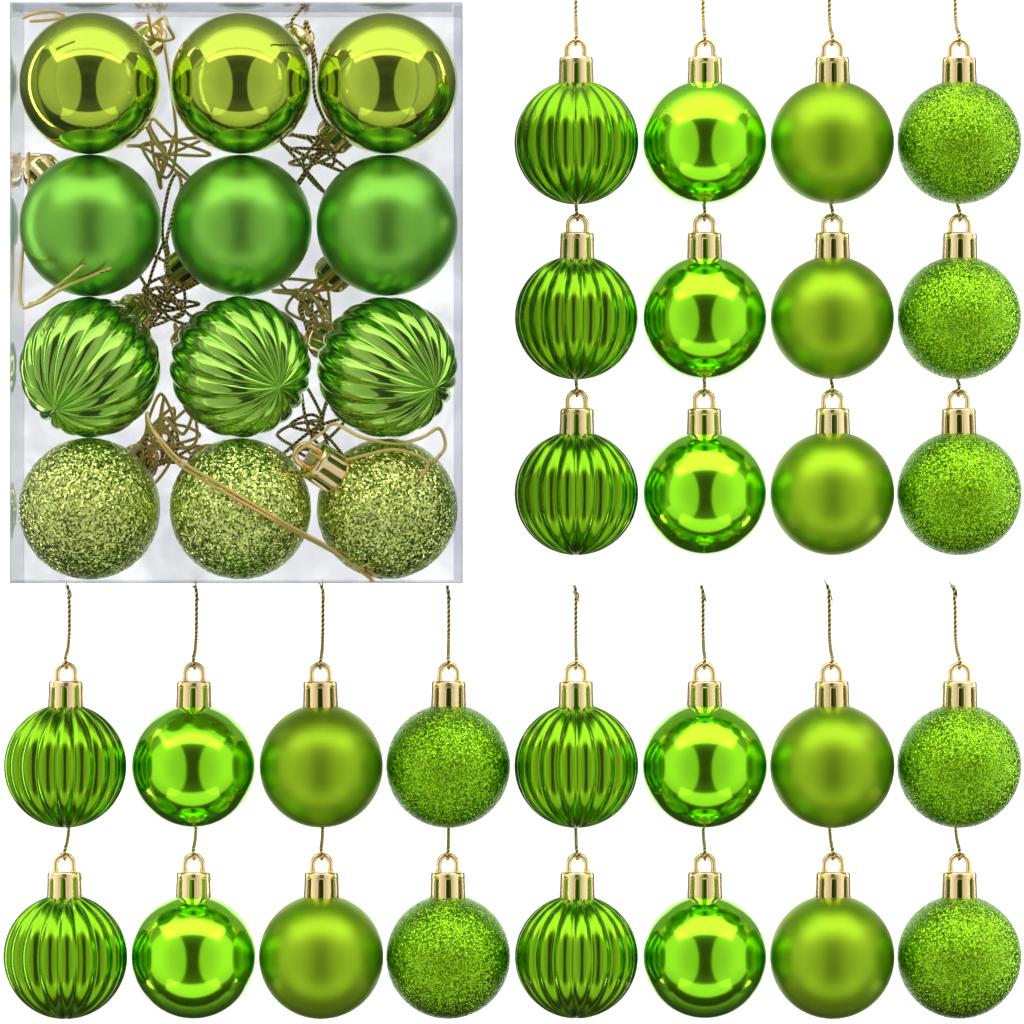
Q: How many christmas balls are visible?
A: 40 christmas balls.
